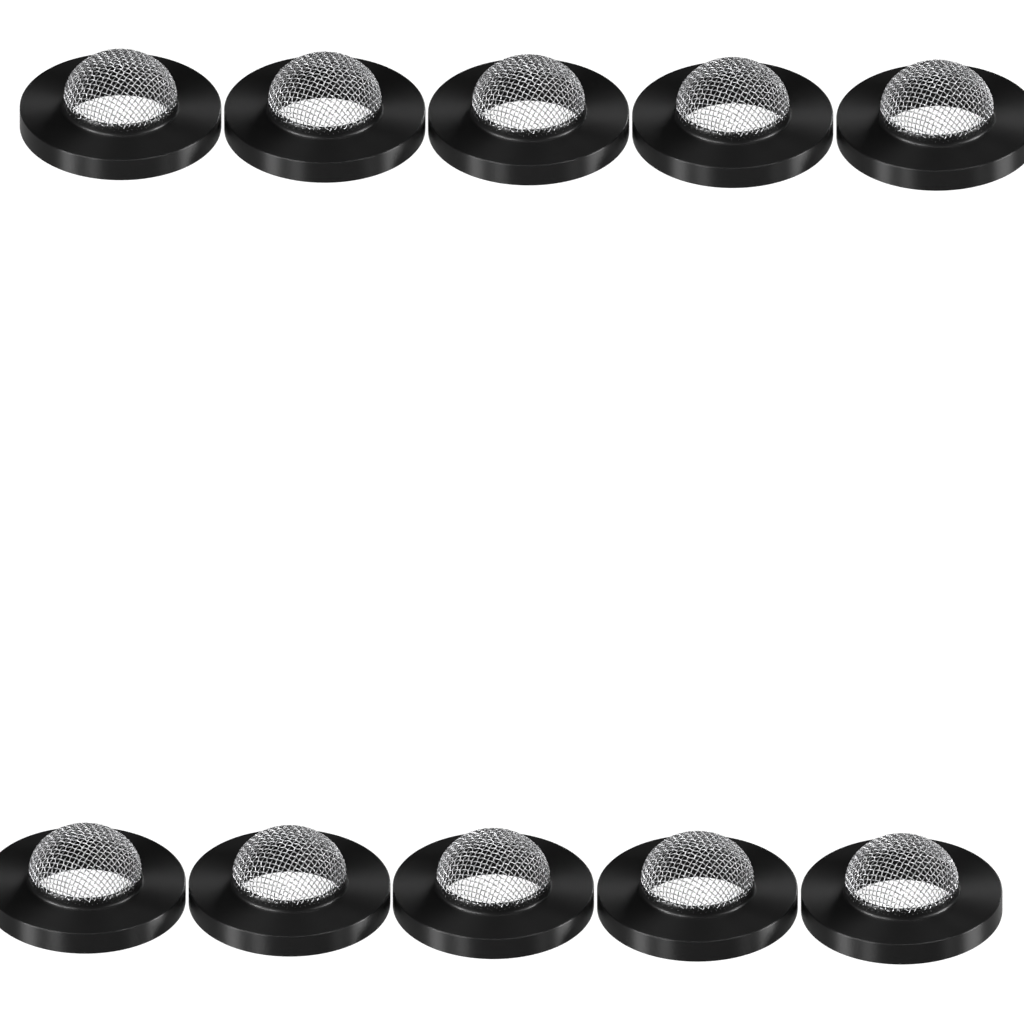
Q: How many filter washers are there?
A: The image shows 10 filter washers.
